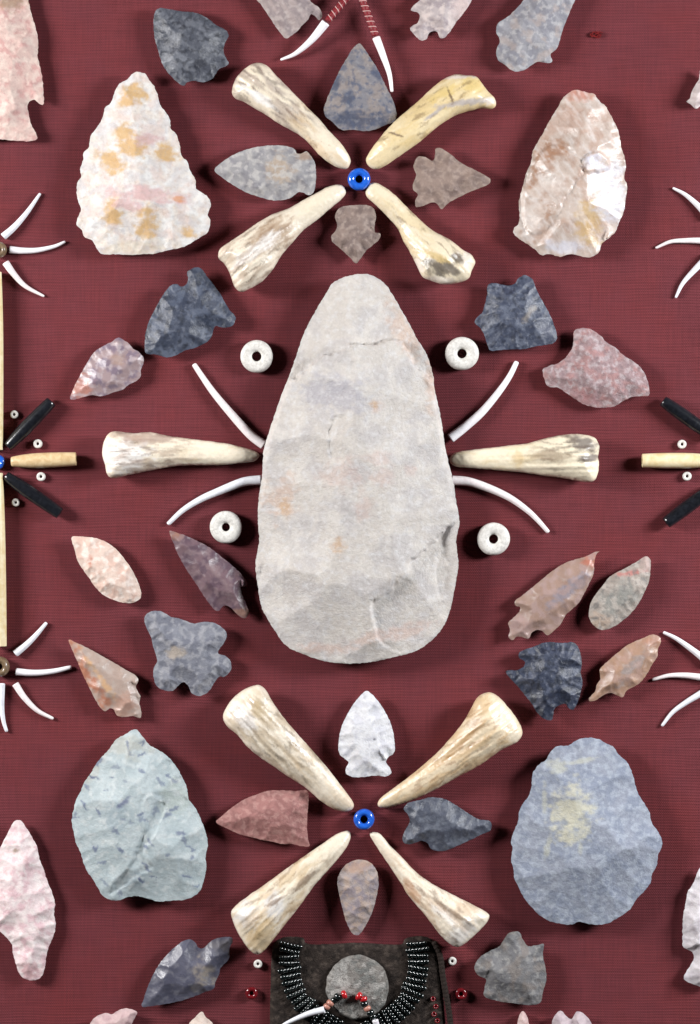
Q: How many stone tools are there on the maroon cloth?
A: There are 39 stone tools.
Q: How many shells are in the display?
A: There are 21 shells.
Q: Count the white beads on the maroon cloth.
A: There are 12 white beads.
